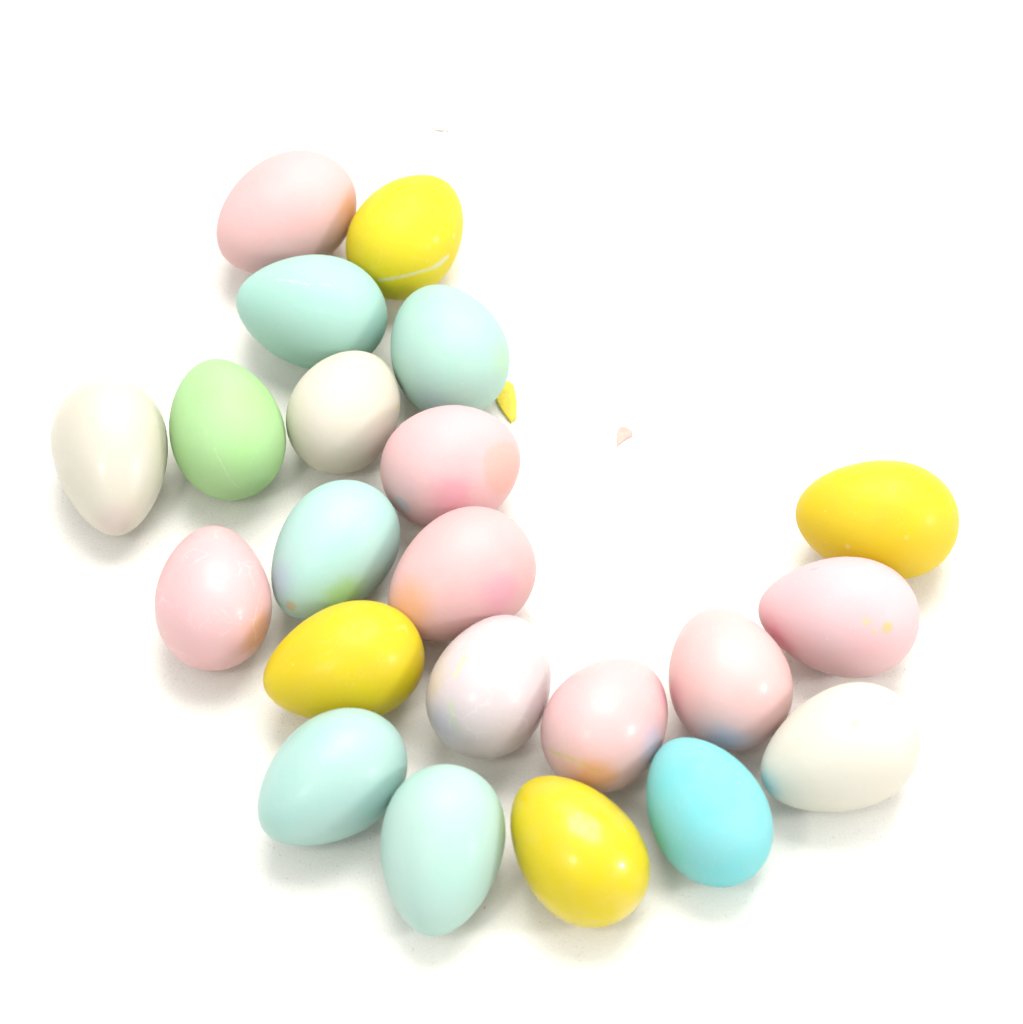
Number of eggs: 22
